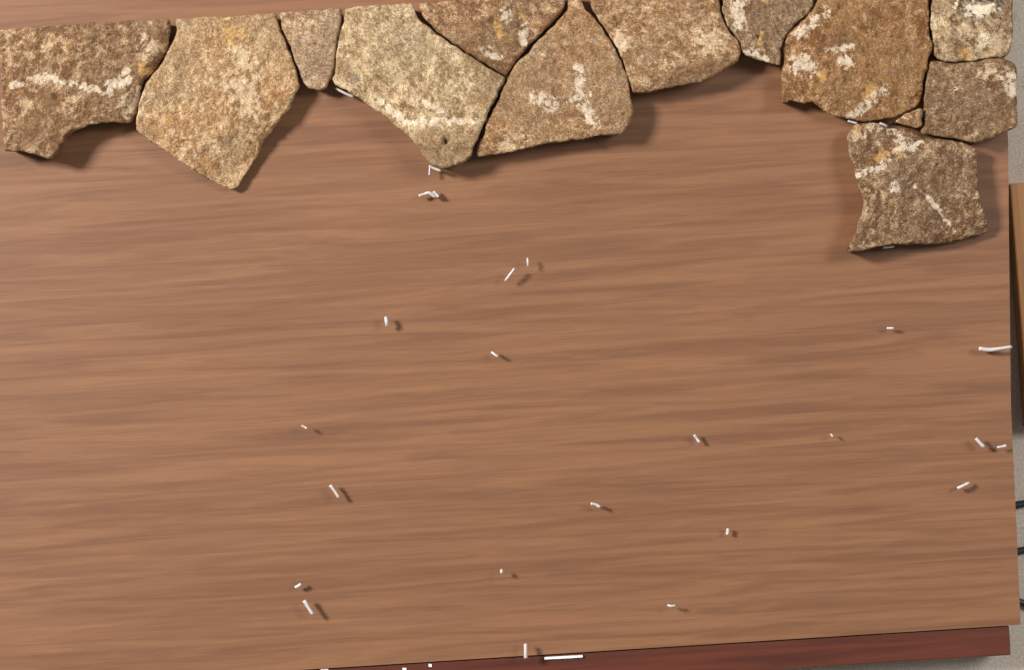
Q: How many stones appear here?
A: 13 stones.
